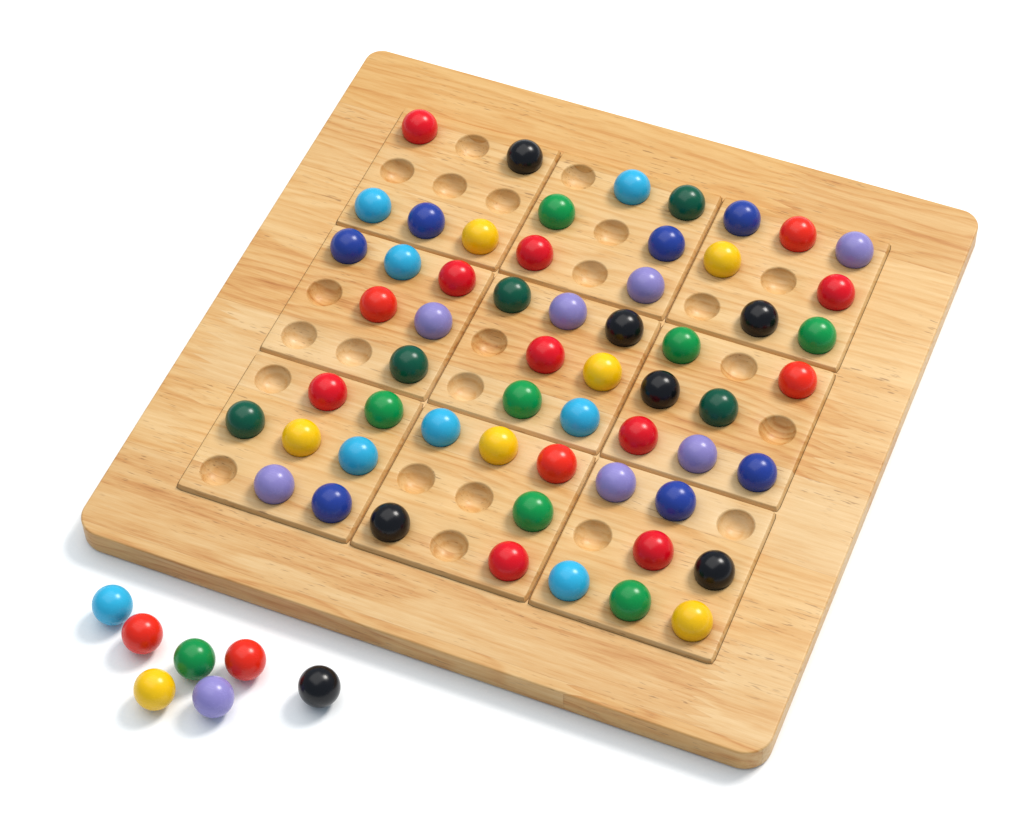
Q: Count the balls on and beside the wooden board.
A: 65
